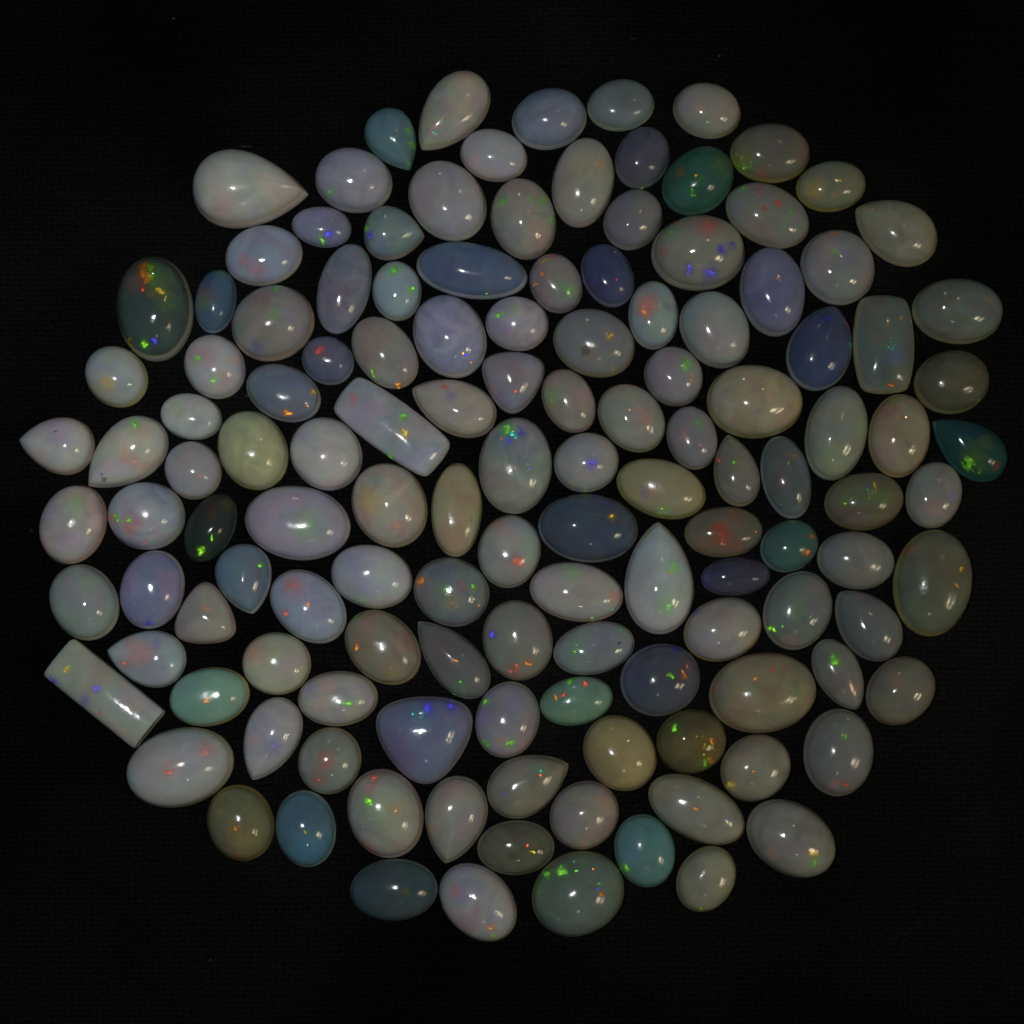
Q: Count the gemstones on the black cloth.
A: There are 132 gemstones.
